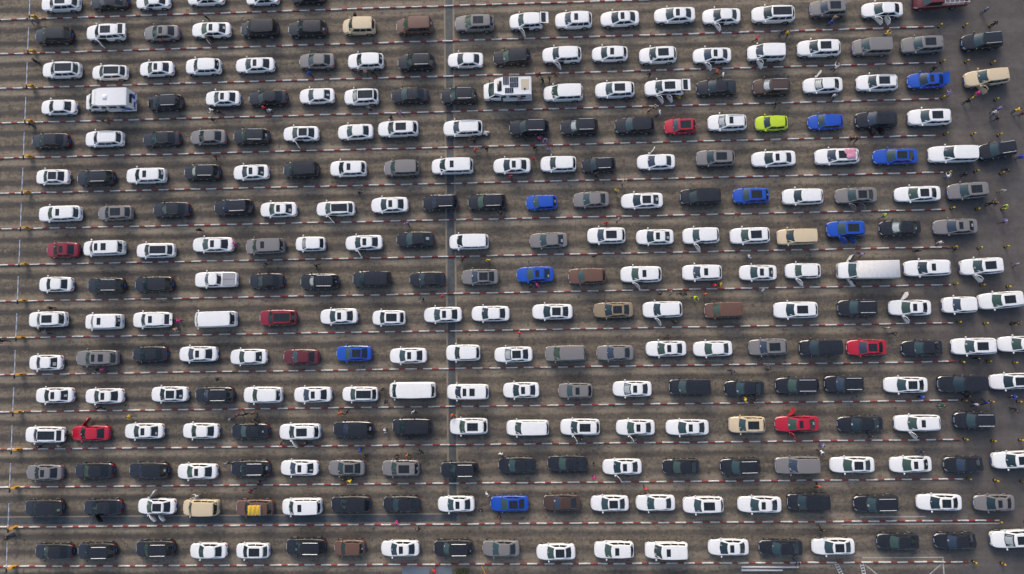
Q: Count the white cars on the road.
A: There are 147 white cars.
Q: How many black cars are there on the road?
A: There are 76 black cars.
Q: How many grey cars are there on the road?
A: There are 28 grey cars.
